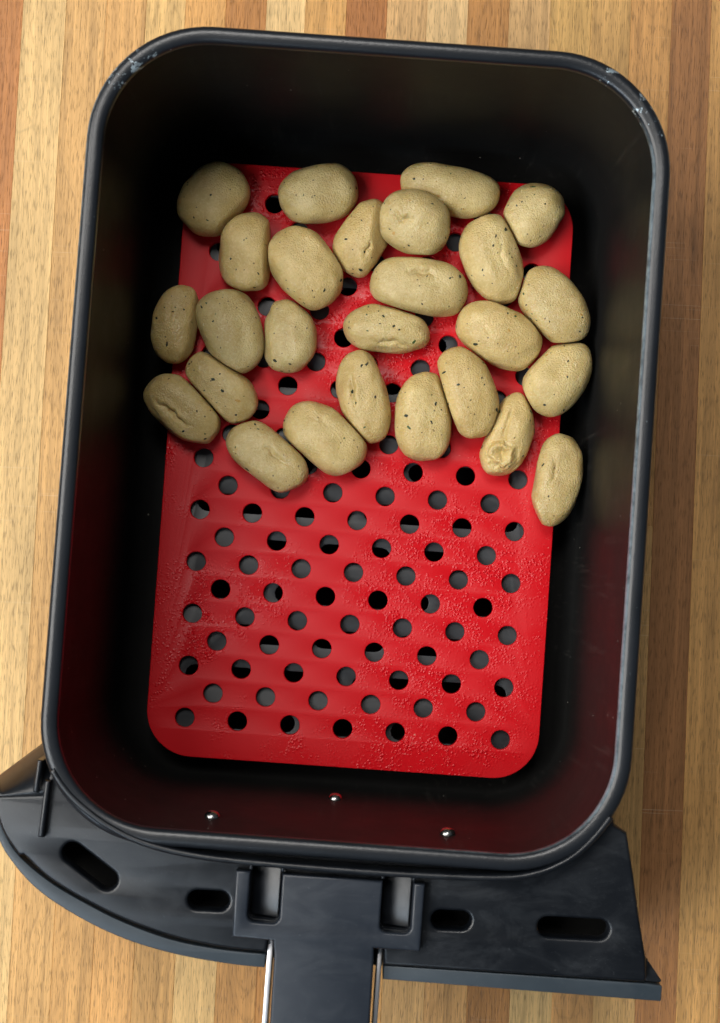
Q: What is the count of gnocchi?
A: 26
